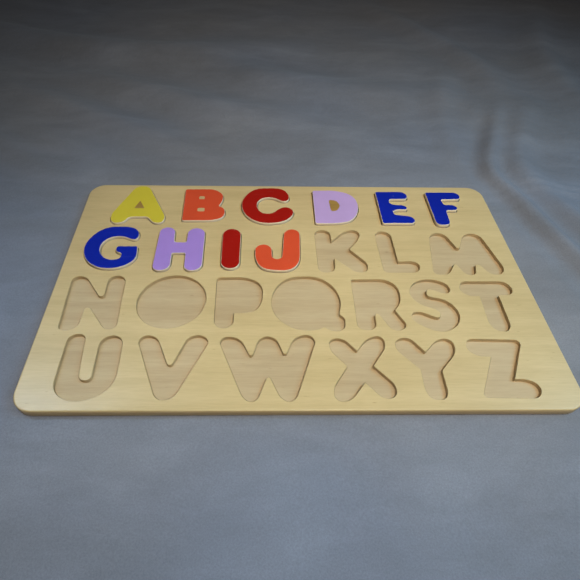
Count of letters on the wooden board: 10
